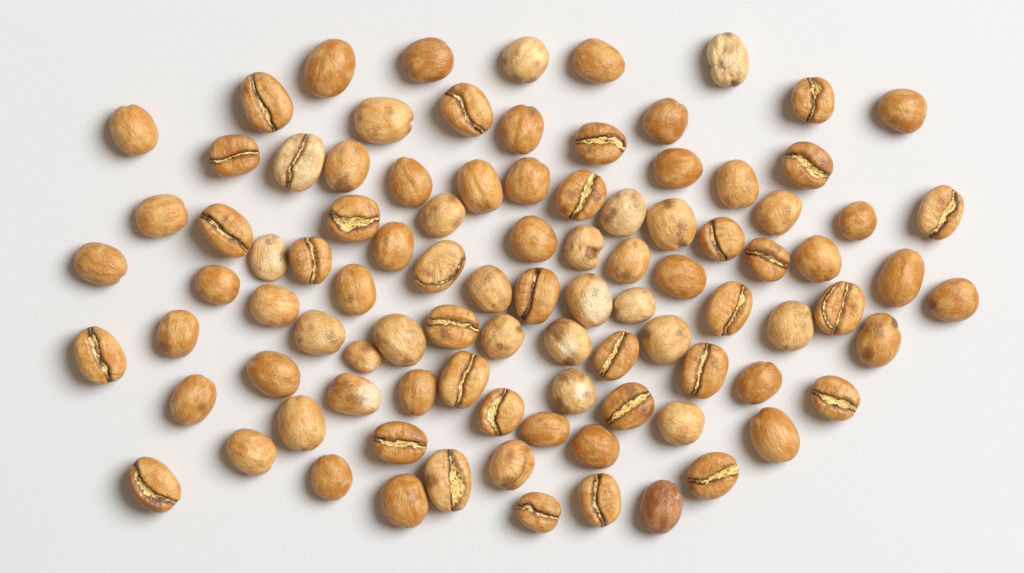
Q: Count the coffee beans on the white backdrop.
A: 95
